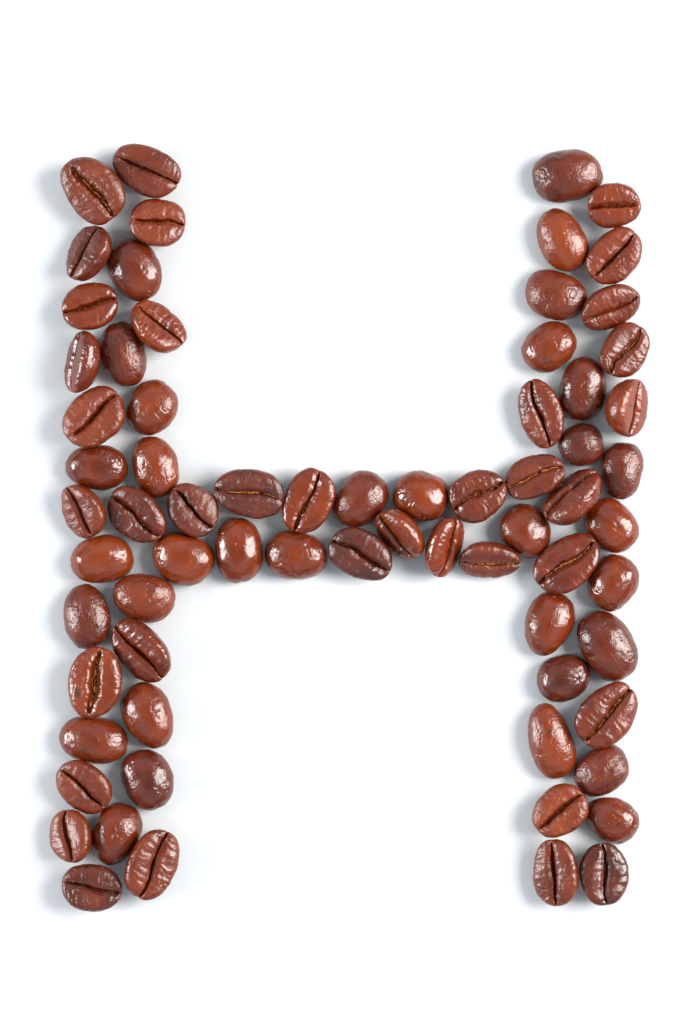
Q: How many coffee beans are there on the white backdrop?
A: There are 70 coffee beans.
